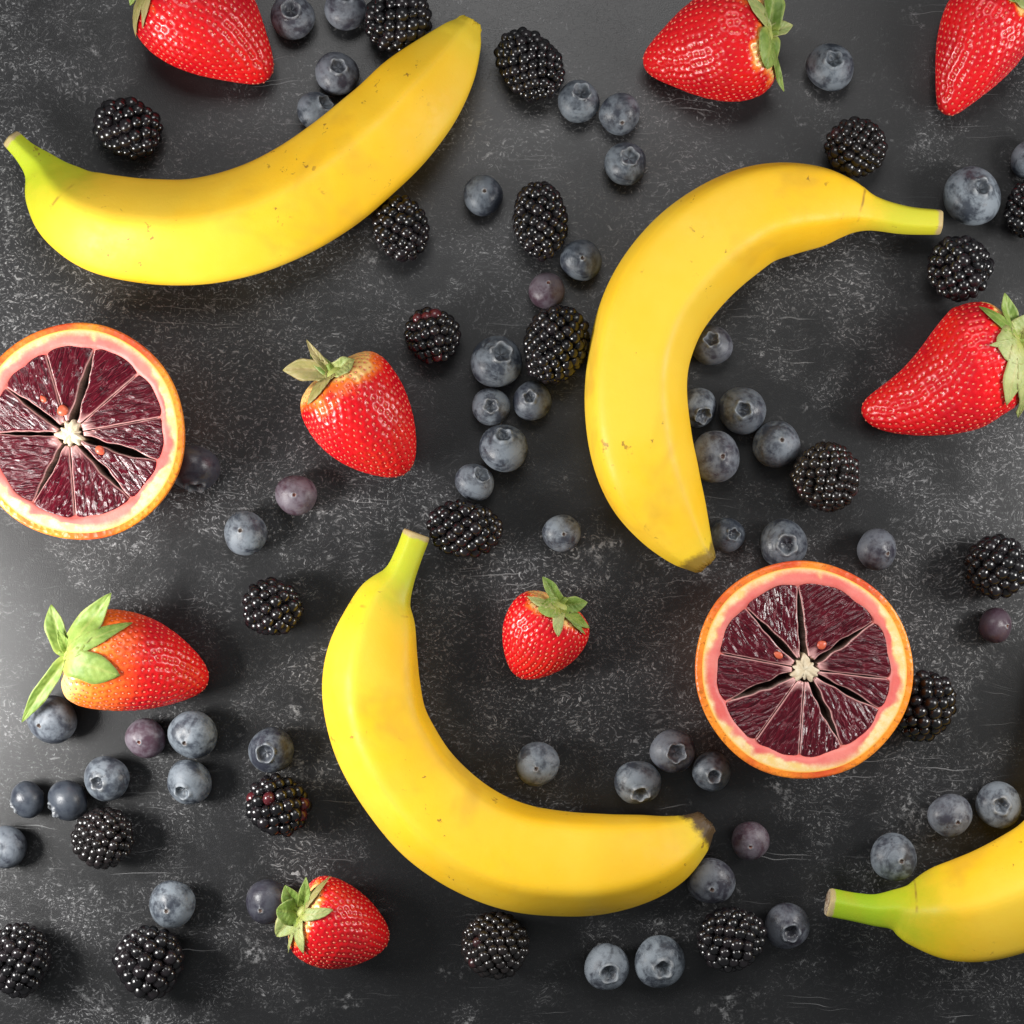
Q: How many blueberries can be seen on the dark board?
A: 54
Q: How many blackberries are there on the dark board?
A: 21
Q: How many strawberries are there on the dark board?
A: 8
